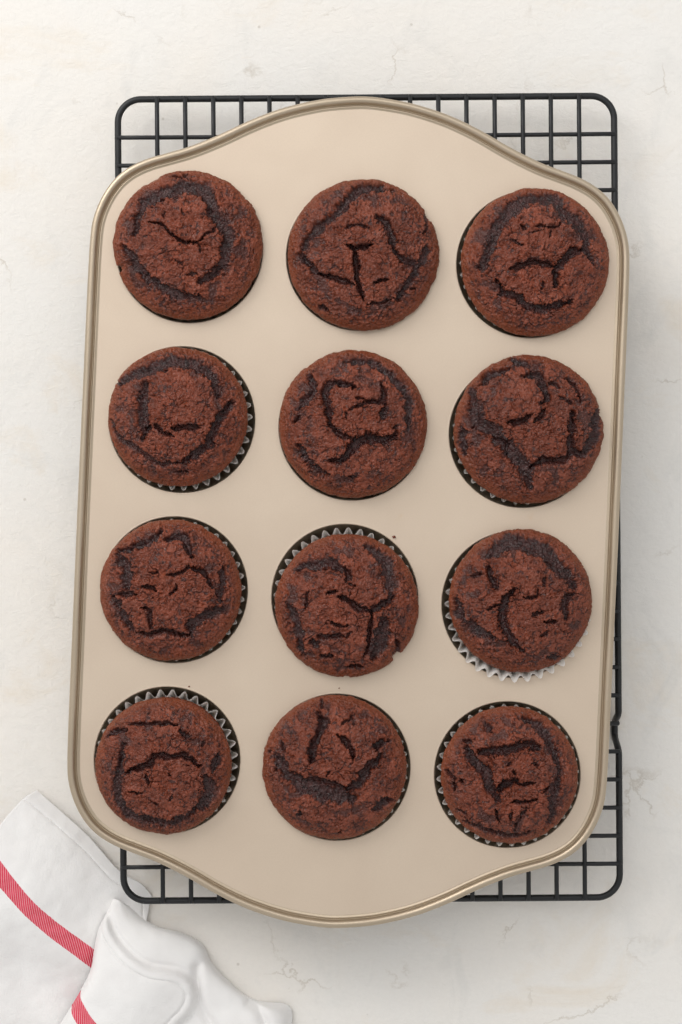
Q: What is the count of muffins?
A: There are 12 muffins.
